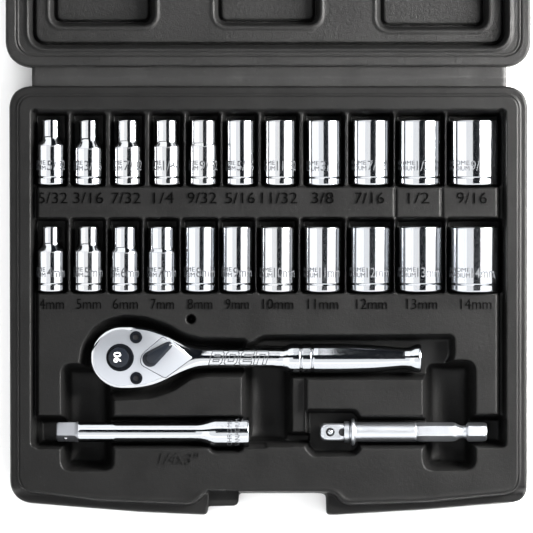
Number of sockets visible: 22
